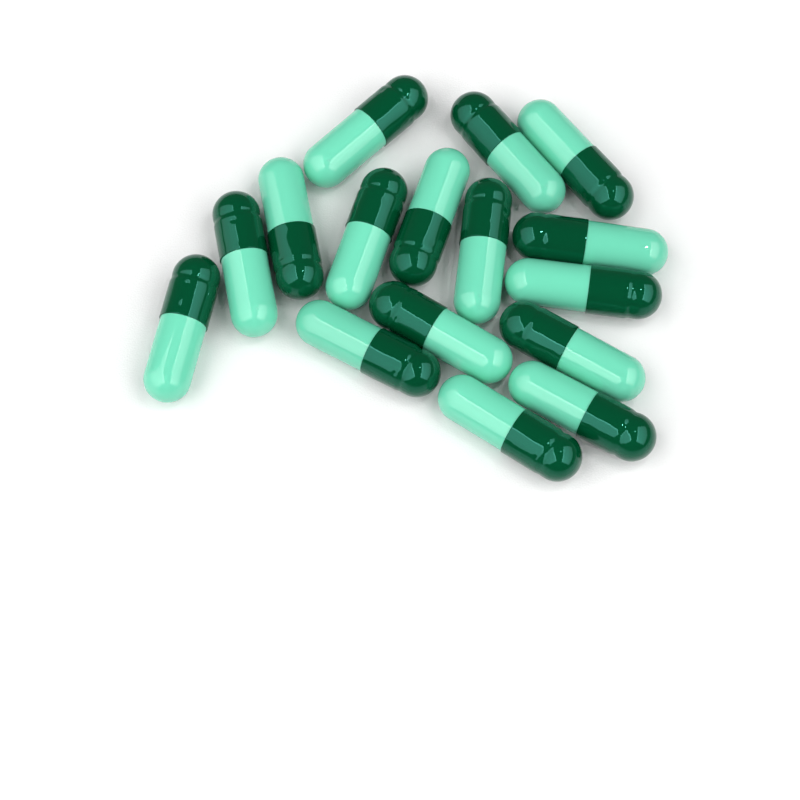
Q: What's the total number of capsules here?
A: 16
